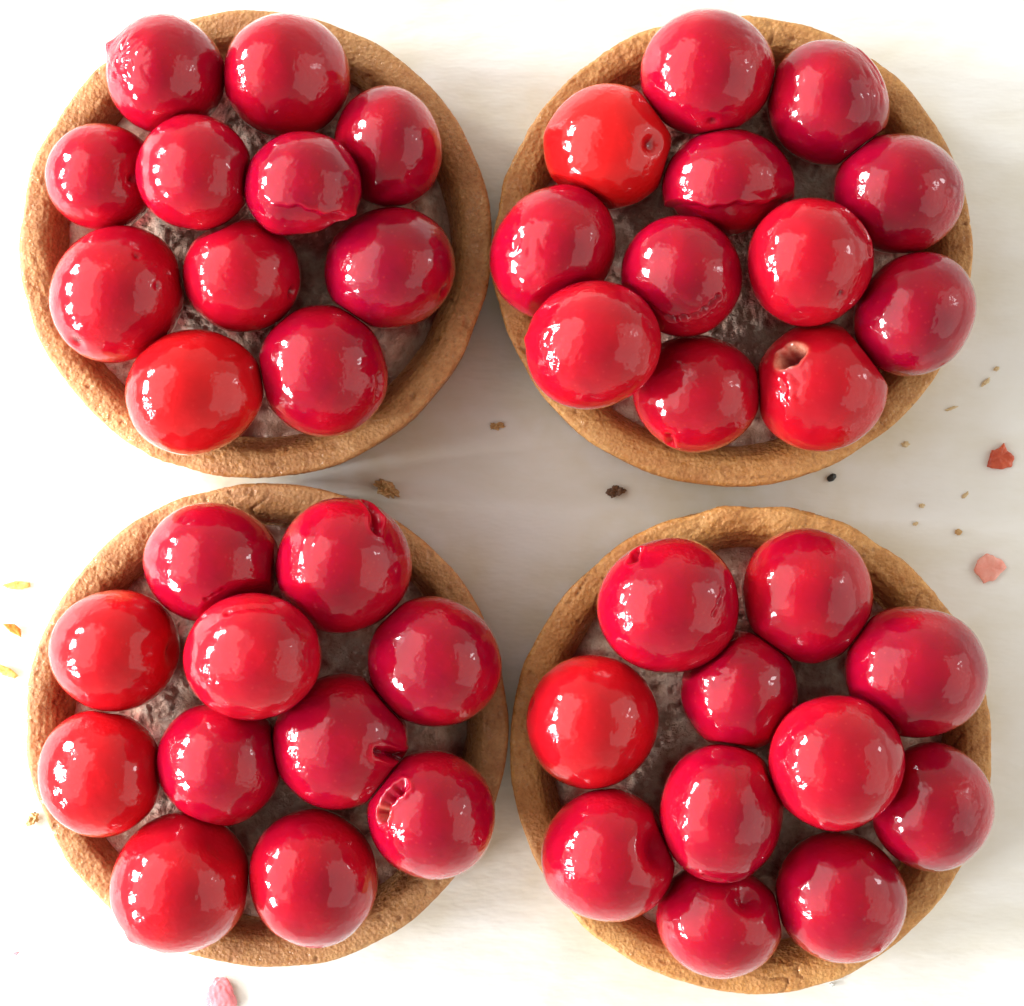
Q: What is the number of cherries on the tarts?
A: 45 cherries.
